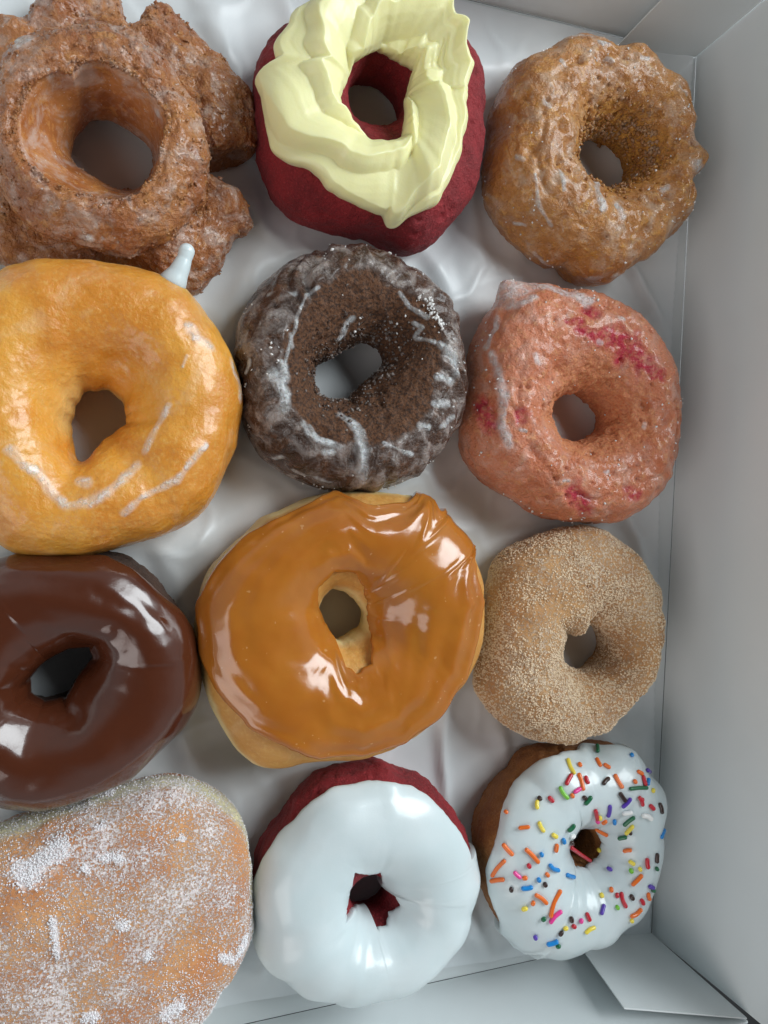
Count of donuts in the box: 12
